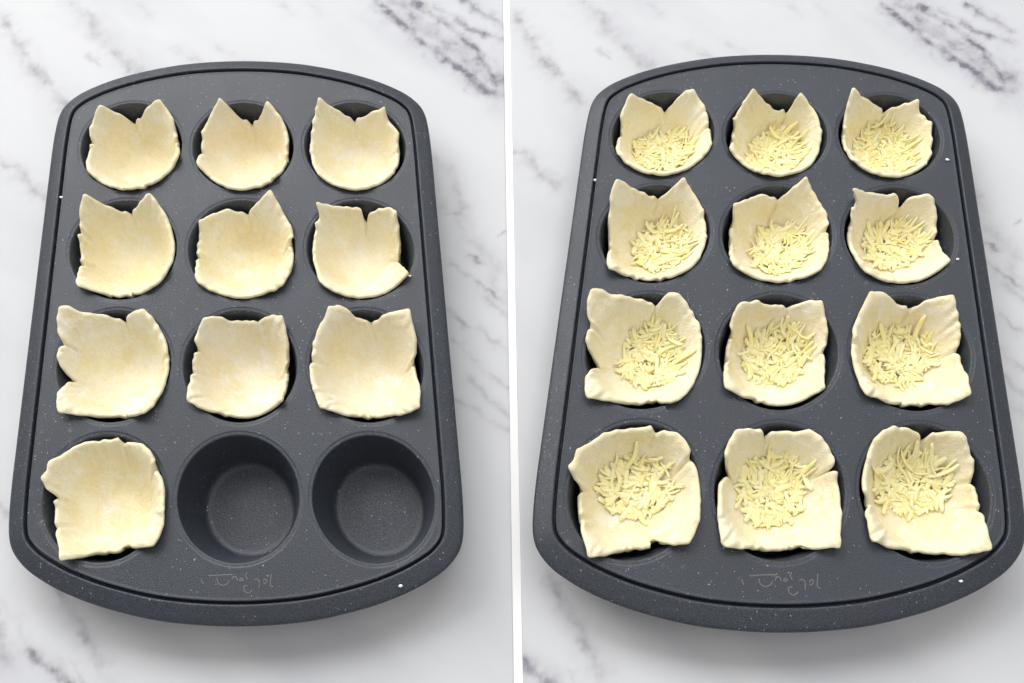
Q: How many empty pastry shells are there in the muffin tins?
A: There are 10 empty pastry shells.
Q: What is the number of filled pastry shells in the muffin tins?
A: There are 12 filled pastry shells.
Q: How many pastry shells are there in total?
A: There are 22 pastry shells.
